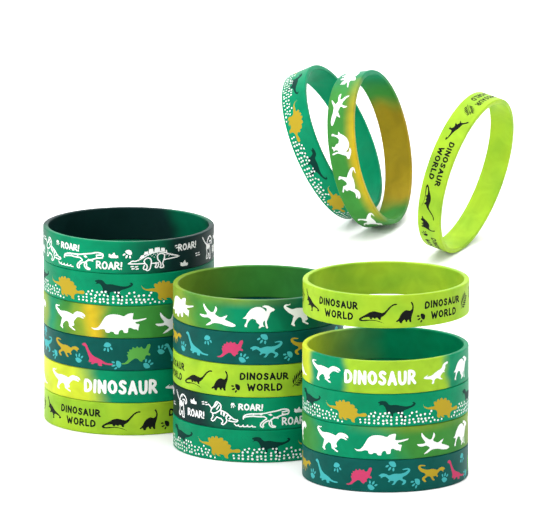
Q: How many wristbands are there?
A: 19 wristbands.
